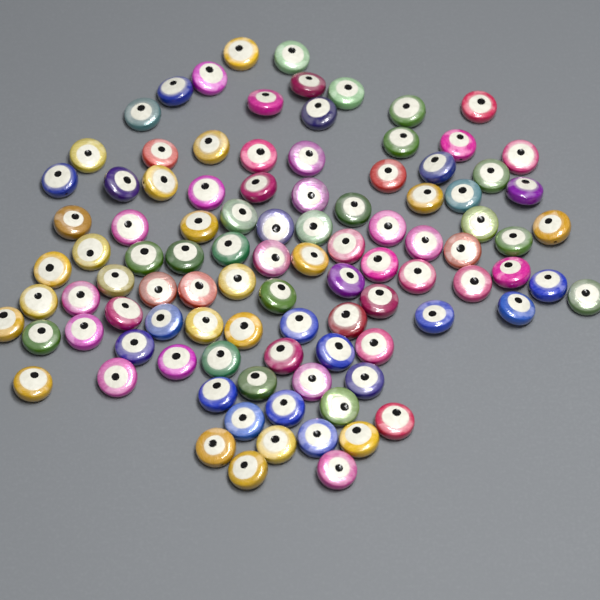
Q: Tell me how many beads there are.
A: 100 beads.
